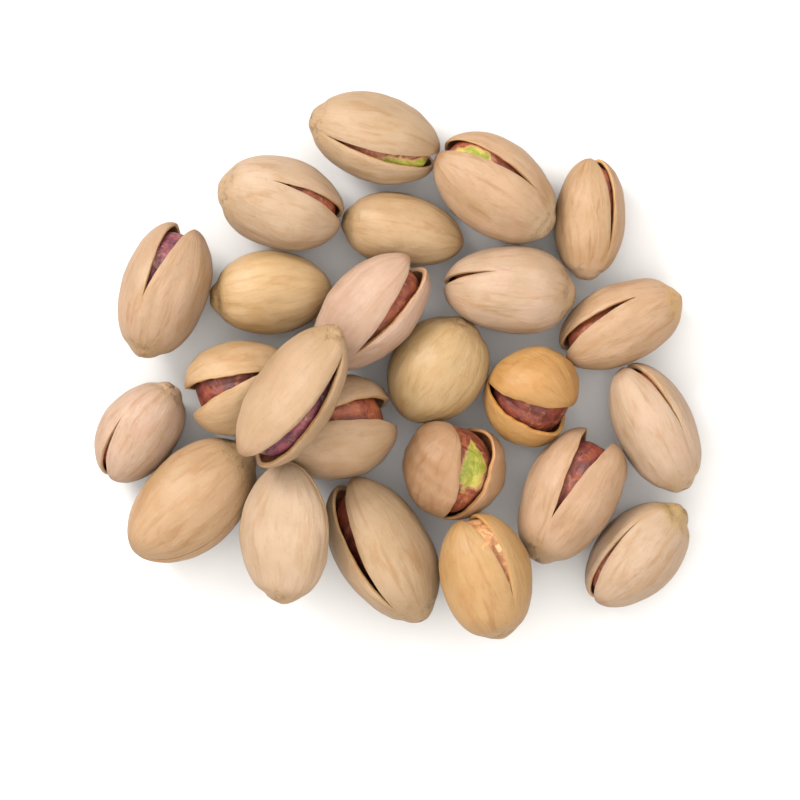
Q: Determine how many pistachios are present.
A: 24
